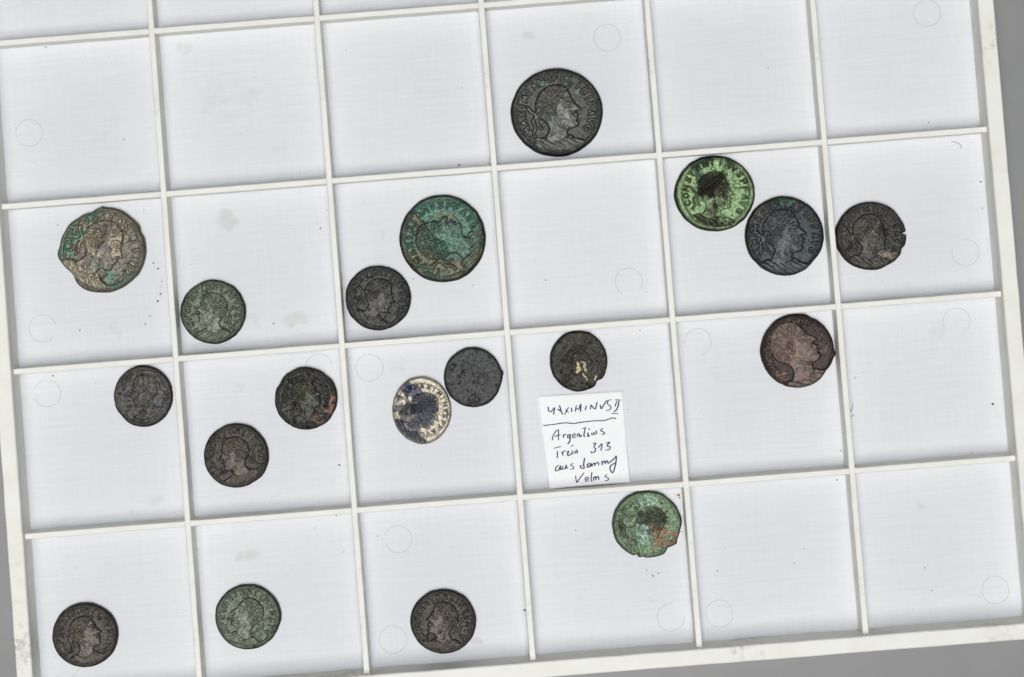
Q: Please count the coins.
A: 19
